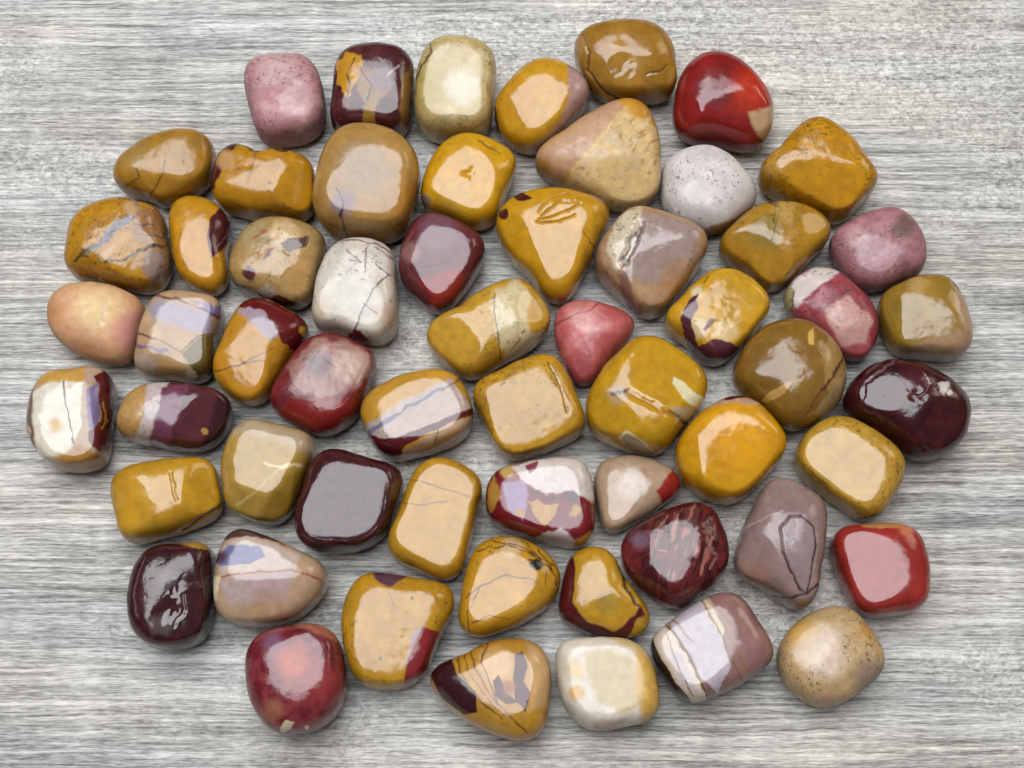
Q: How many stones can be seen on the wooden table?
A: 59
